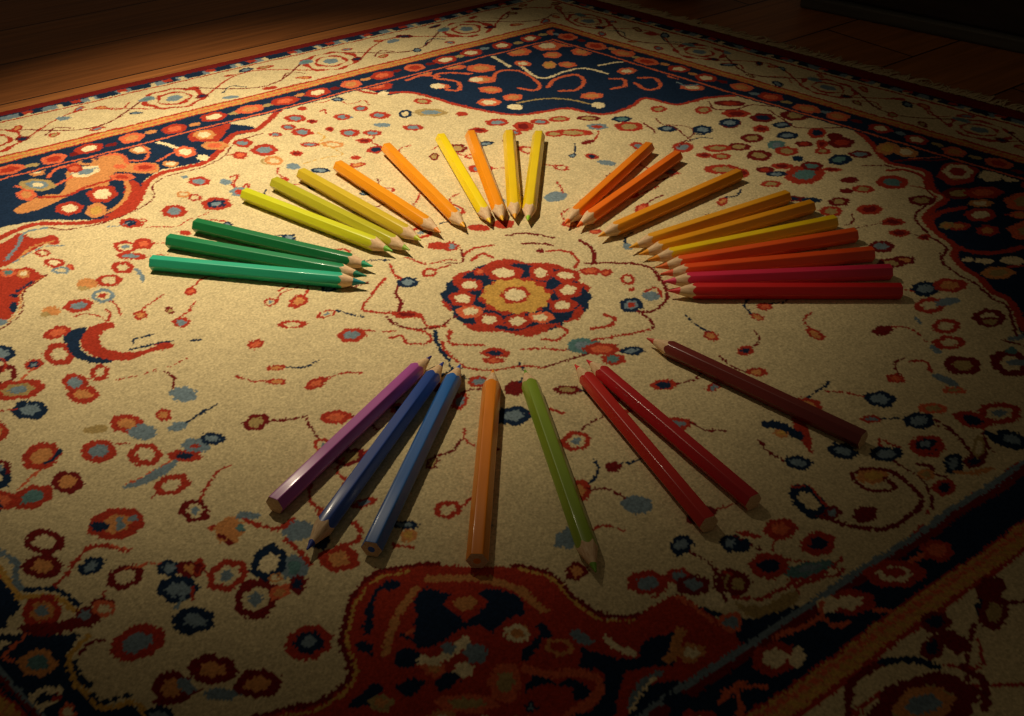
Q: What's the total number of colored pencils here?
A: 30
